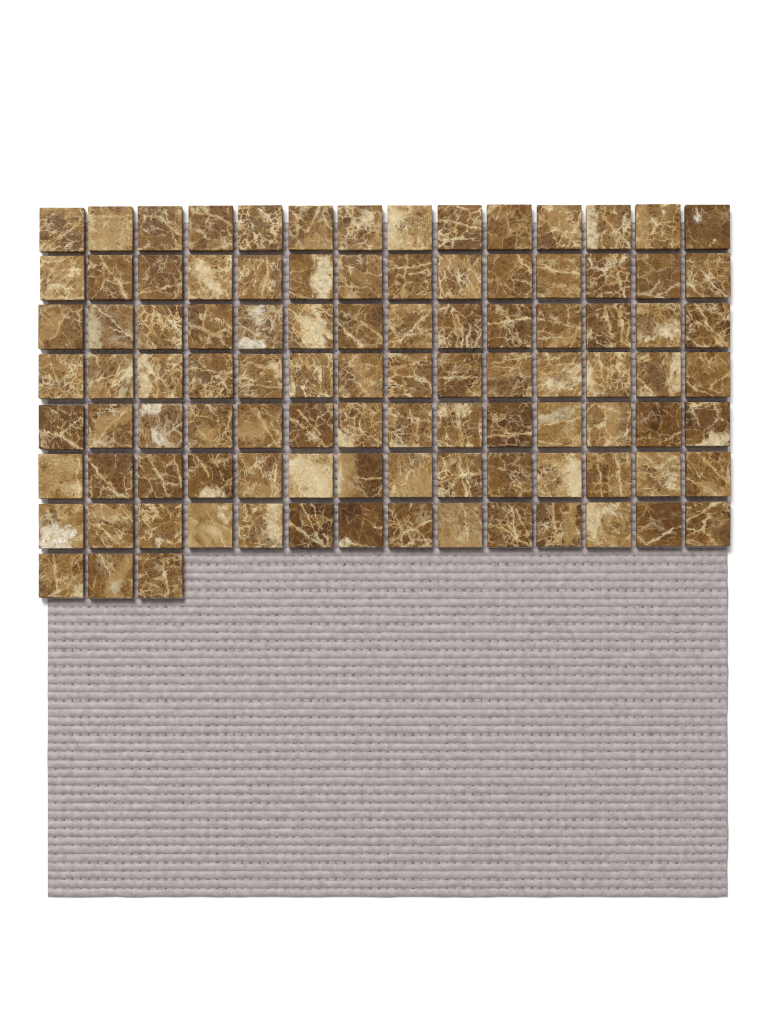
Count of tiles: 101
